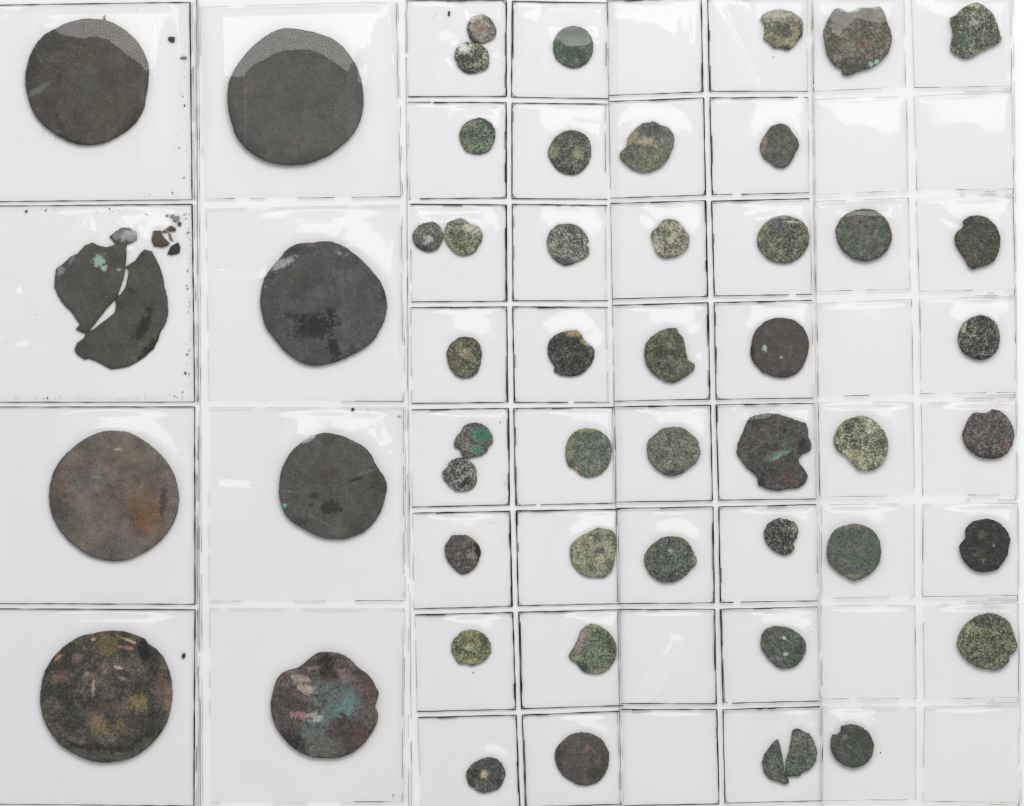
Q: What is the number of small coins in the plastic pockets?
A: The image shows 43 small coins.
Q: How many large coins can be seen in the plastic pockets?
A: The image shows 8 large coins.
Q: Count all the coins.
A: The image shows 51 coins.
